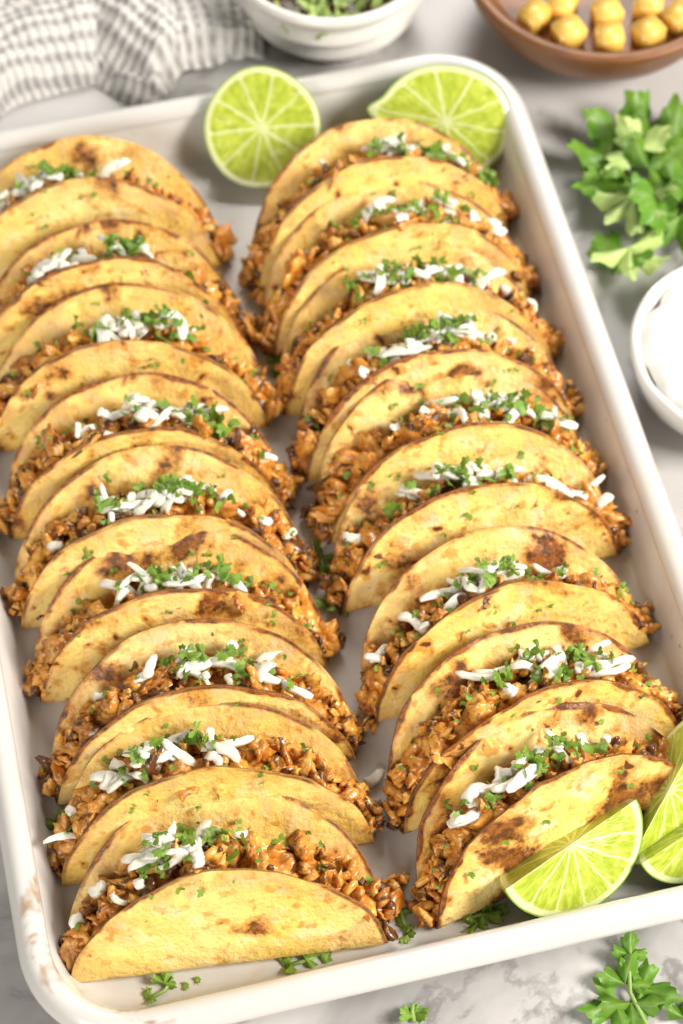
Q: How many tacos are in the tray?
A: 18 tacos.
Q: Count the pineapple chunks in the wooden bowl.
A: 8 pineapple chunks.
